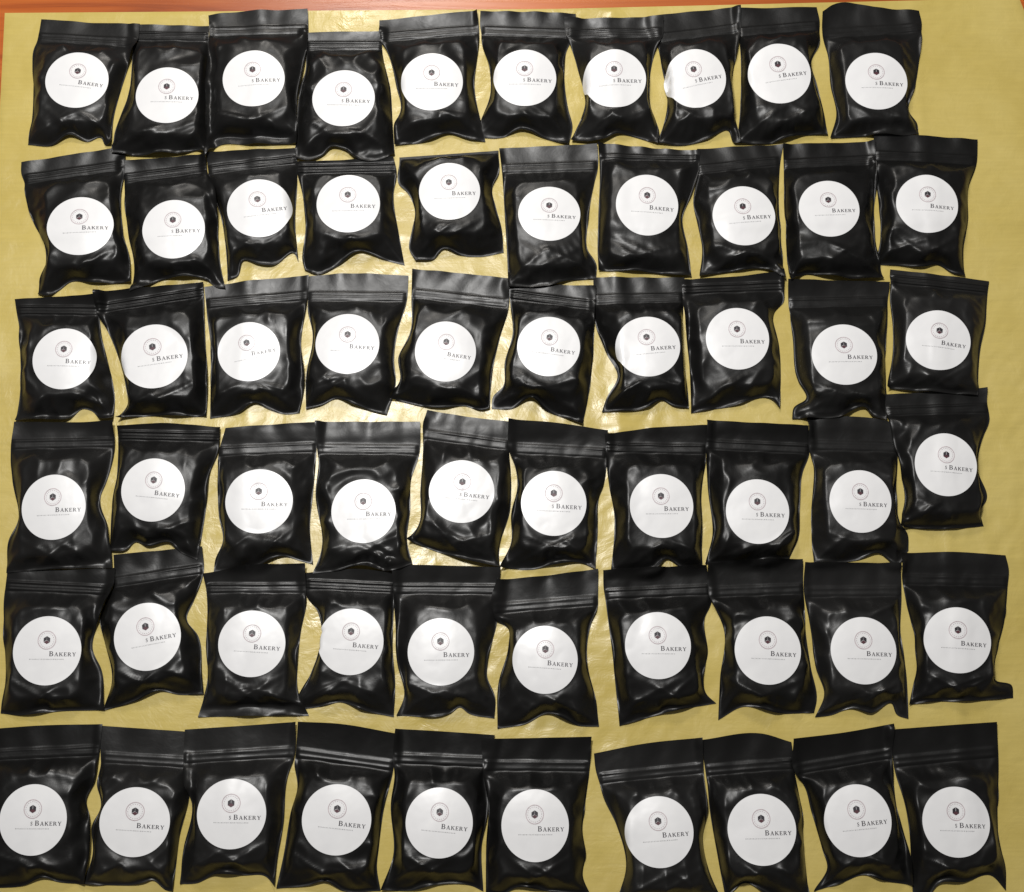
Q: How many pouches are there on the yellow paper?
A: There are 60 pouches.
